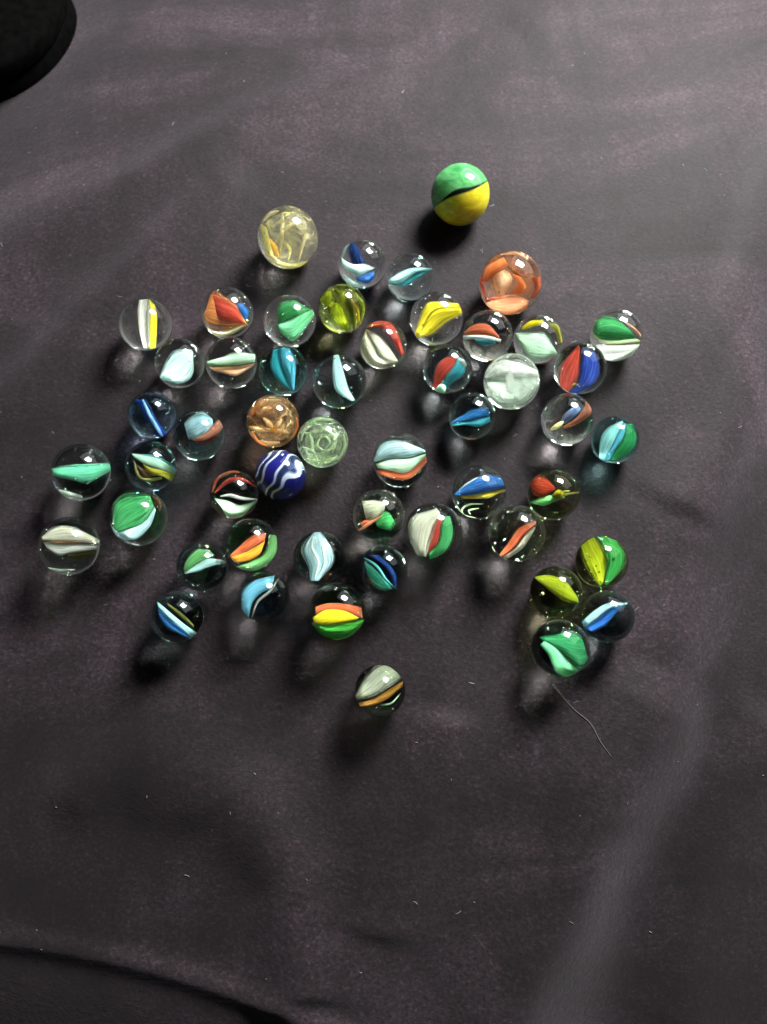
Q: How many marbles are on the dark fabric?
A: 52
